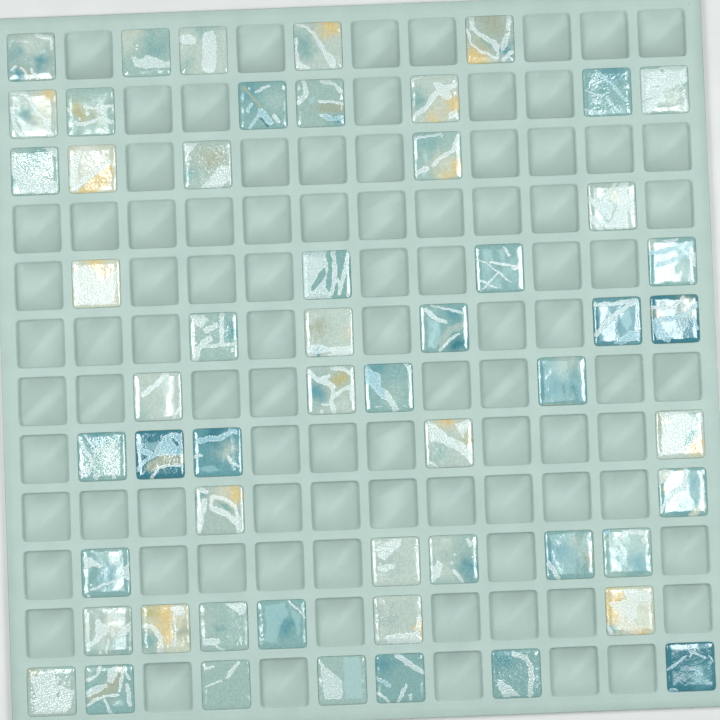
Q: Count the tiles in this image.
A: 55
